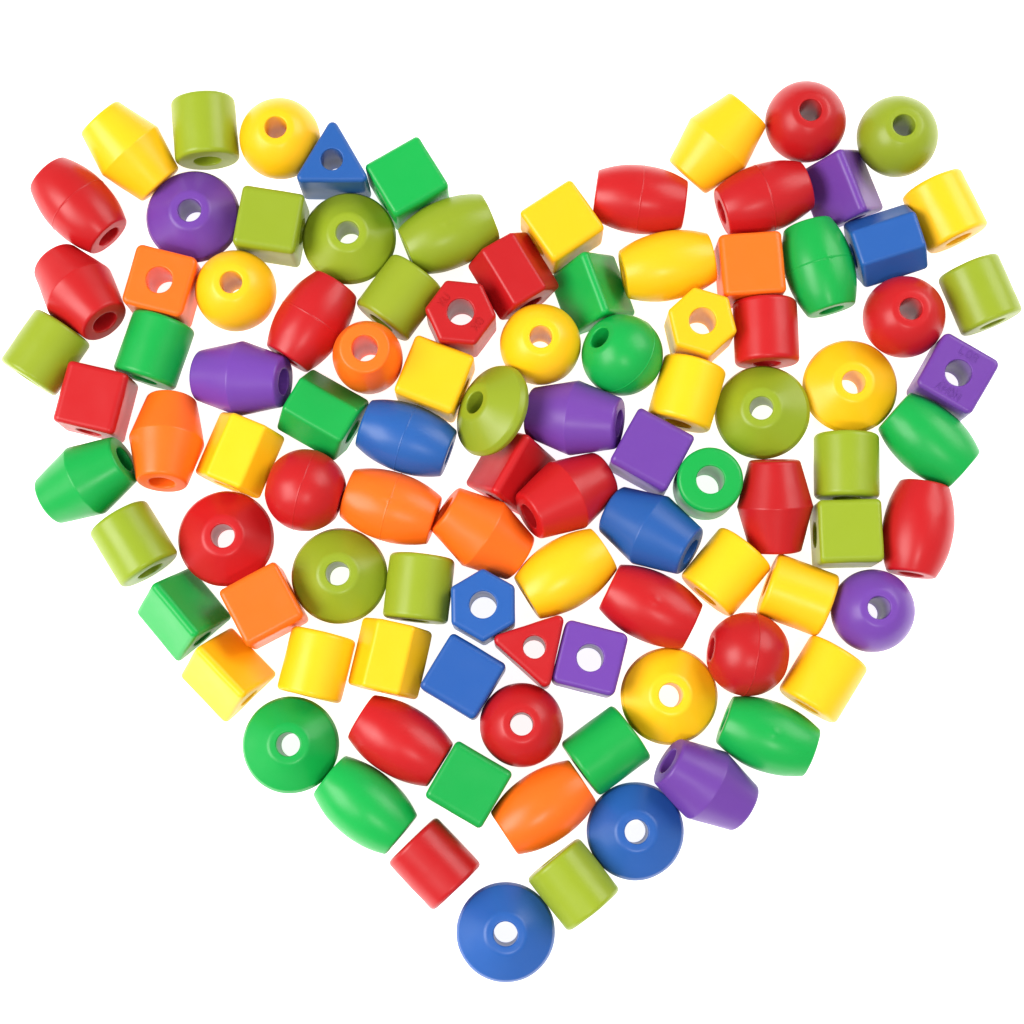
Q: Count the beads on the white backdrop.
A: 100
